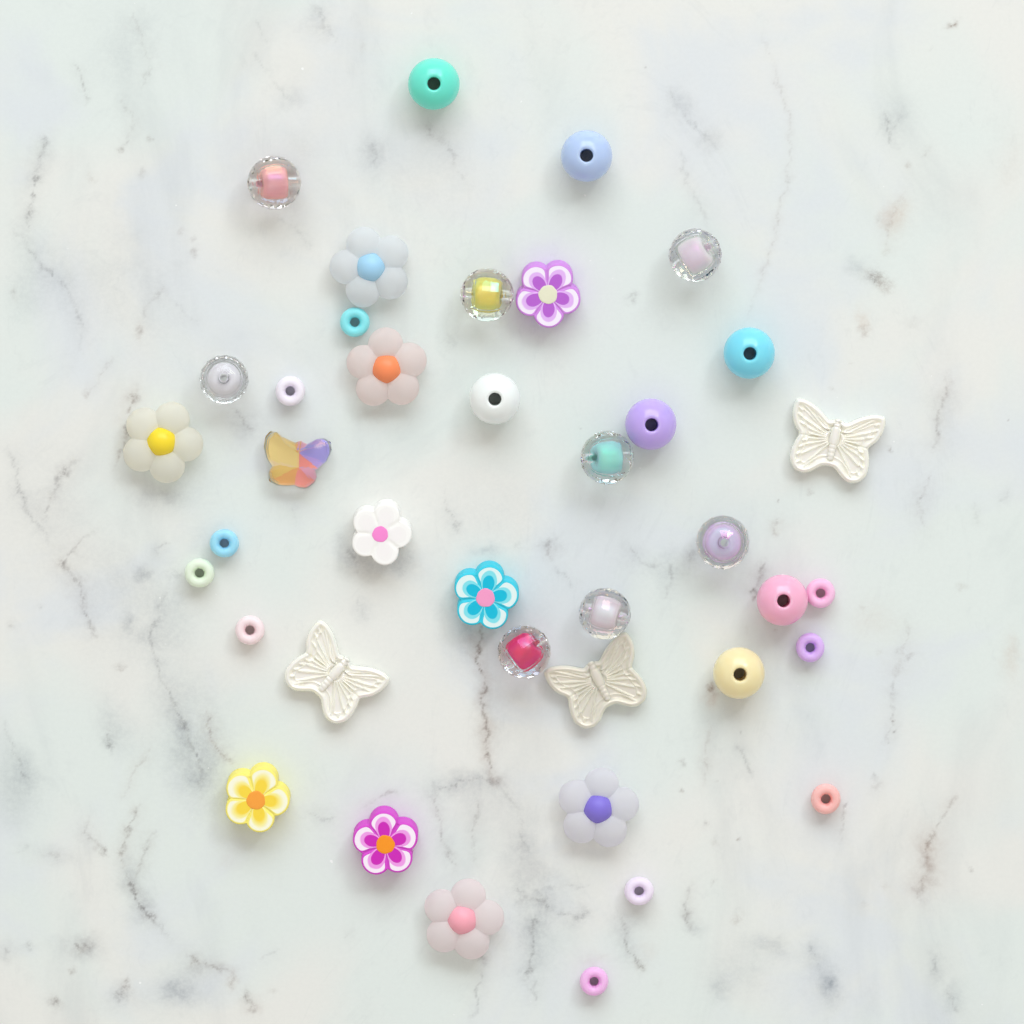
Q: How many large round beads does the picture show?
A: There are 15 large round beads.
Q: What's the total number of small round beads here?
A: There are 10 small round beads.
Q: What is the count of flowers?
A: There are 10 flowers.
